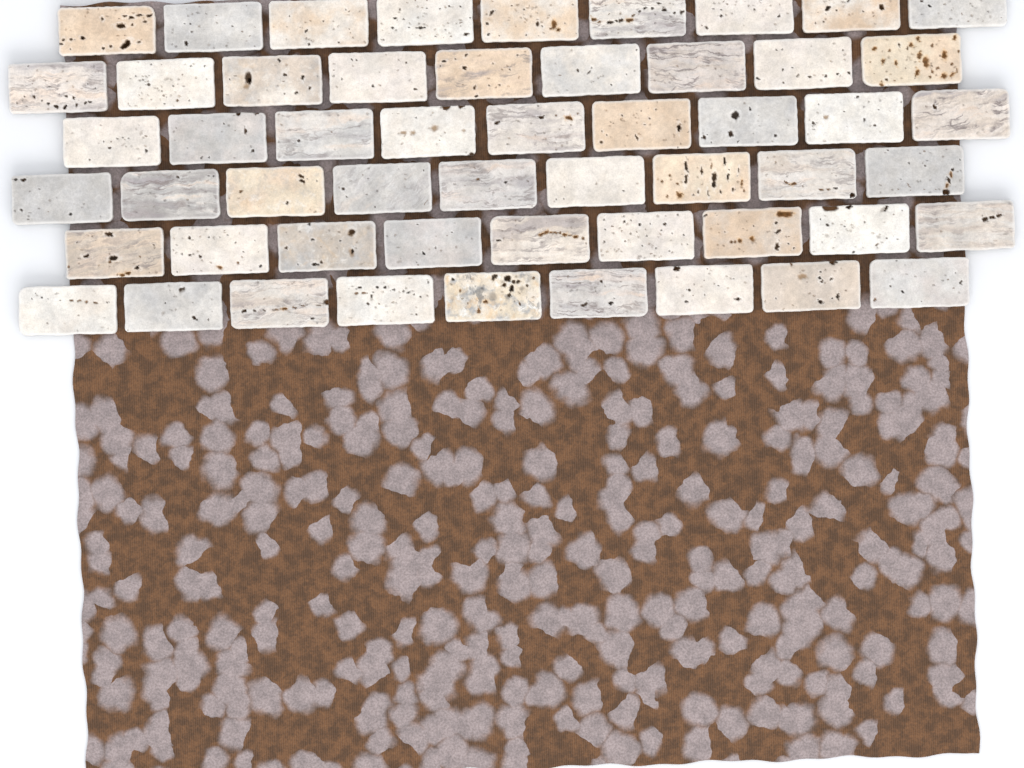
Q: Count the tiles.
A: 54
